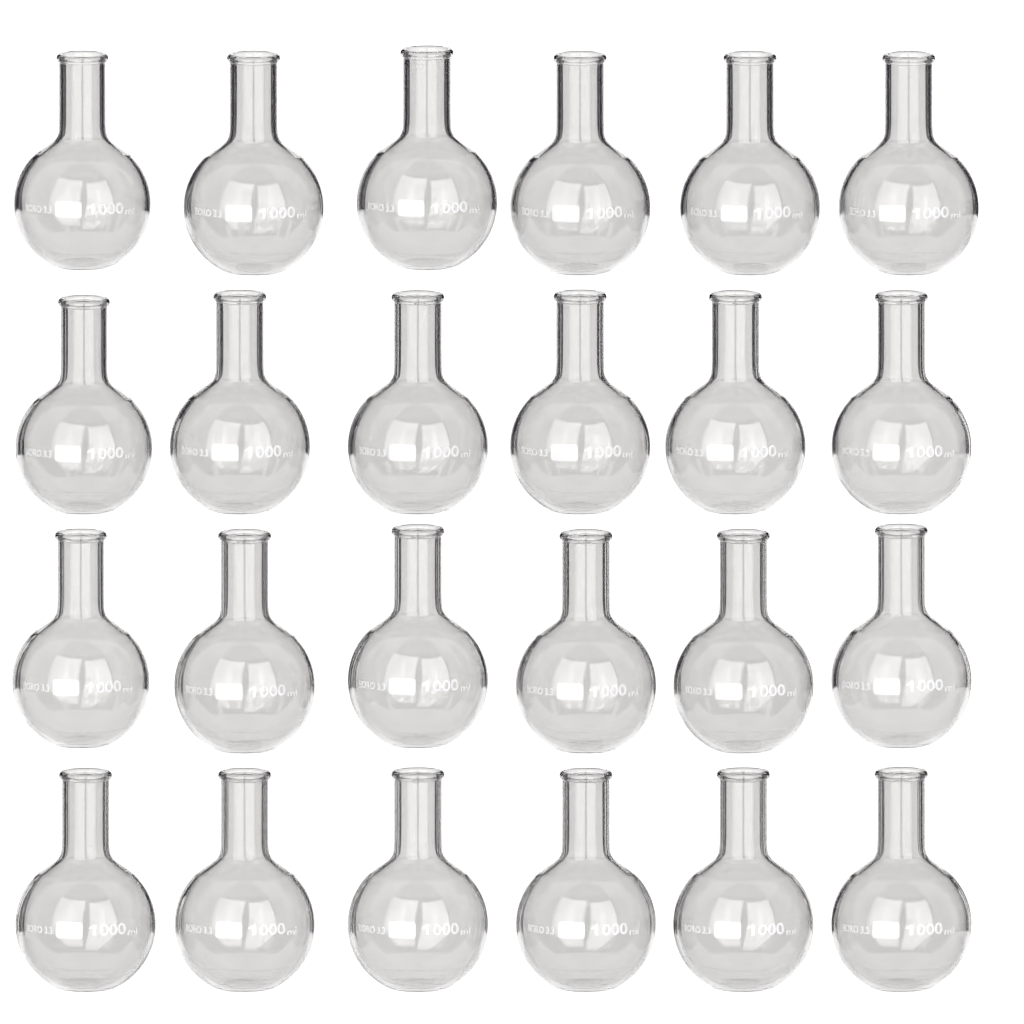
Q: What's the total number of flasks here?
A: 24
